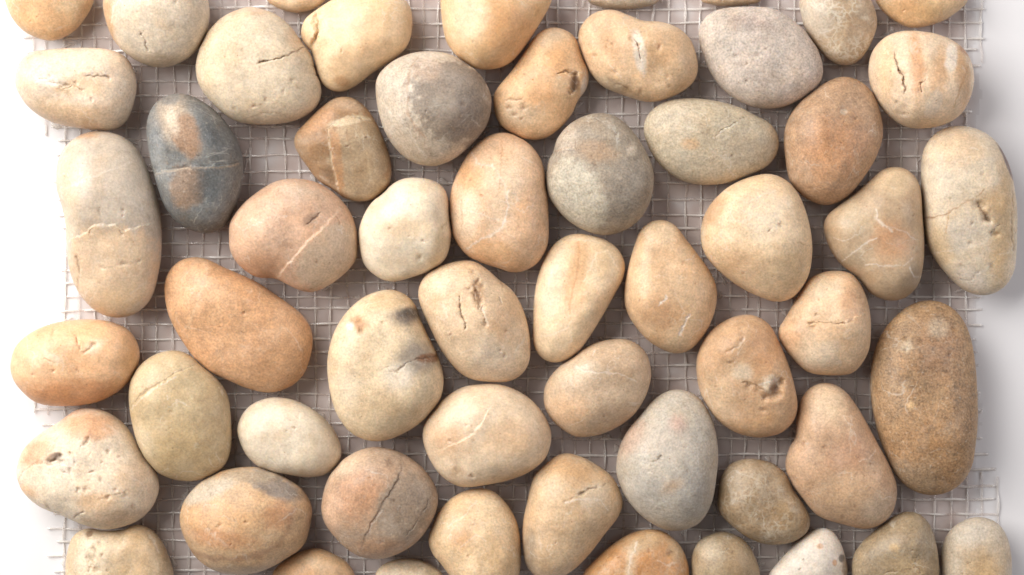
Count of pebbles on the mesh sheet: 57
